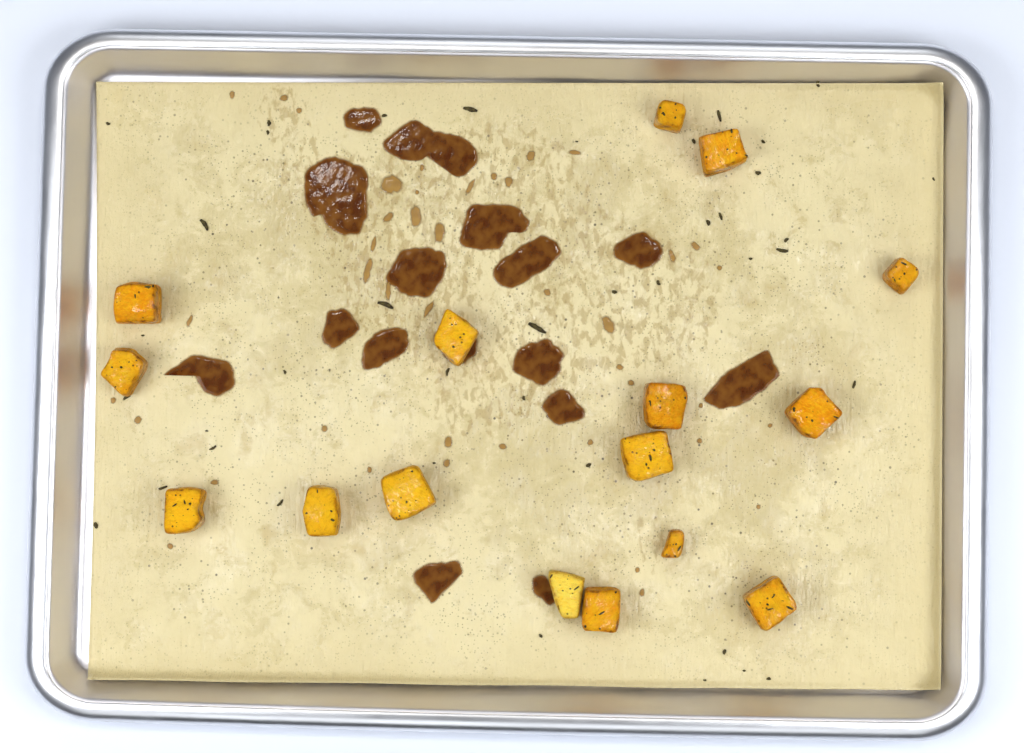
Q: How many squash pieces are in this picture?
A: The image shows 16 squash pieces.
